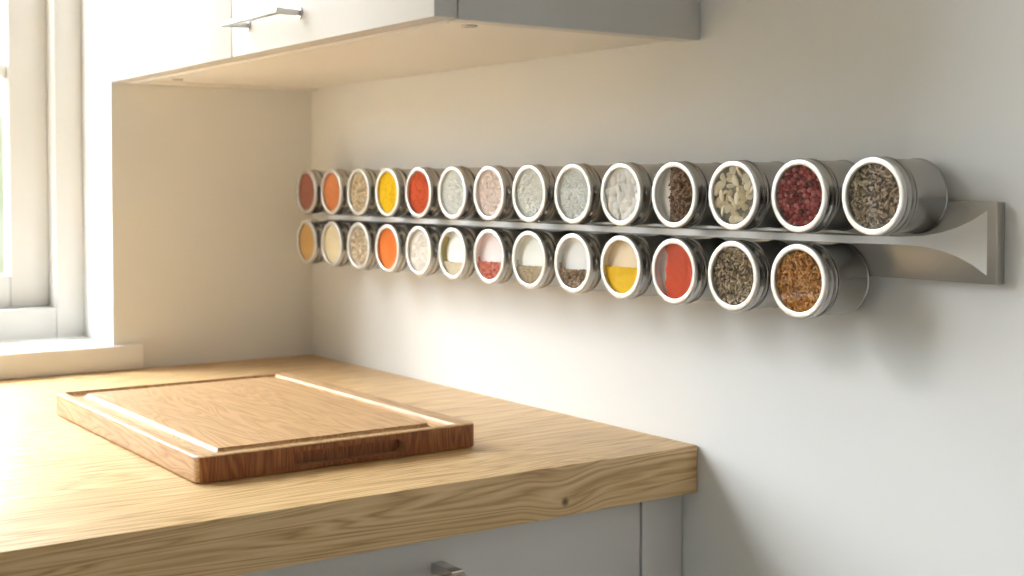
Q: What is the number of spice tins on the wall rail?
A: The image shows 27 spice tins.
